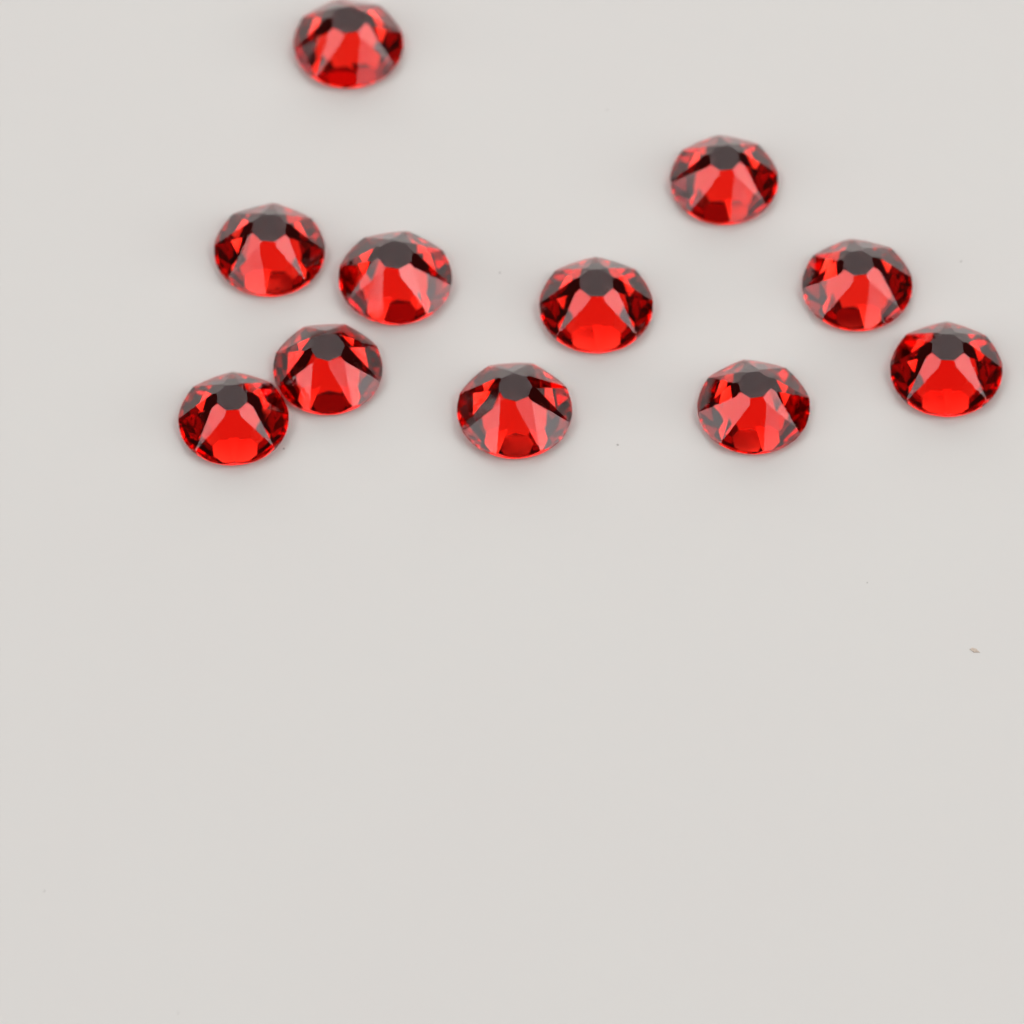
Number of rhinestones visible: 11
